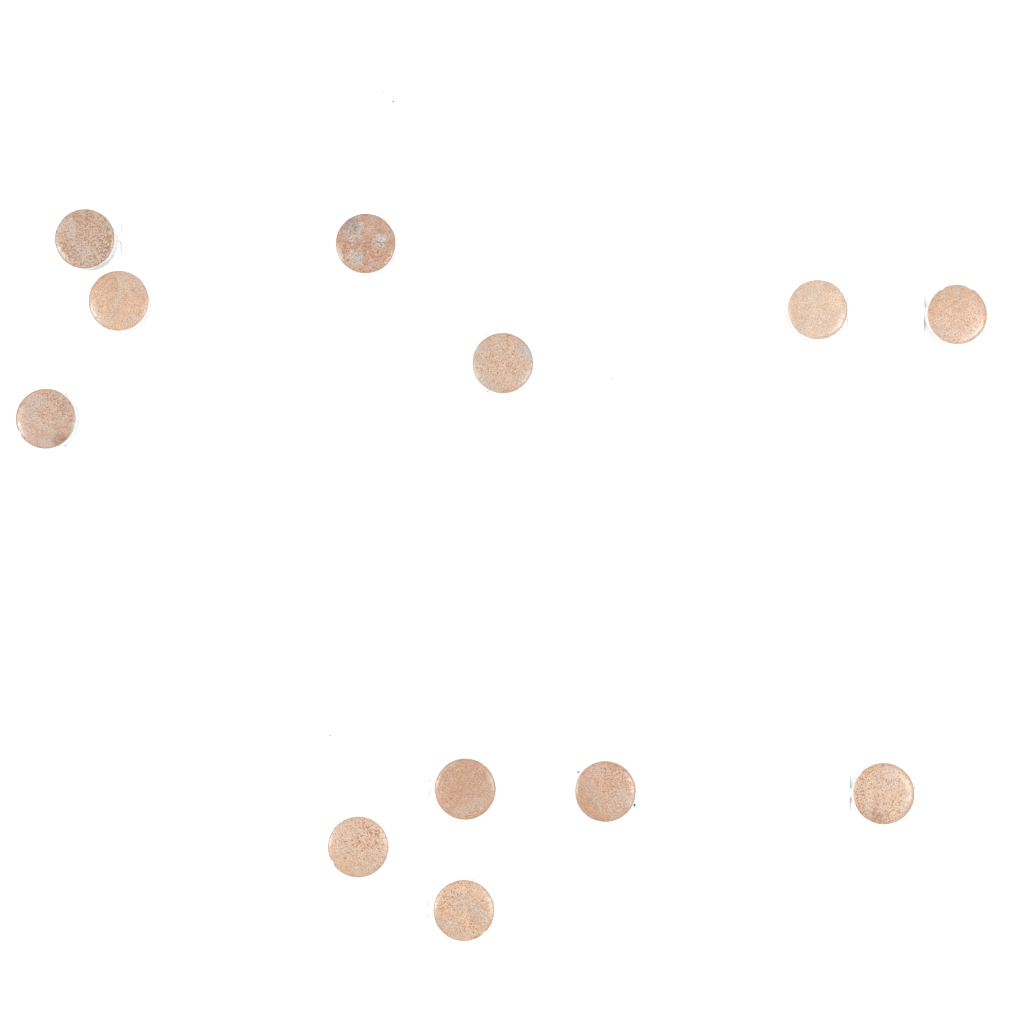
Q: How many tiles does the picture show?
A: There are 12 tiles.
